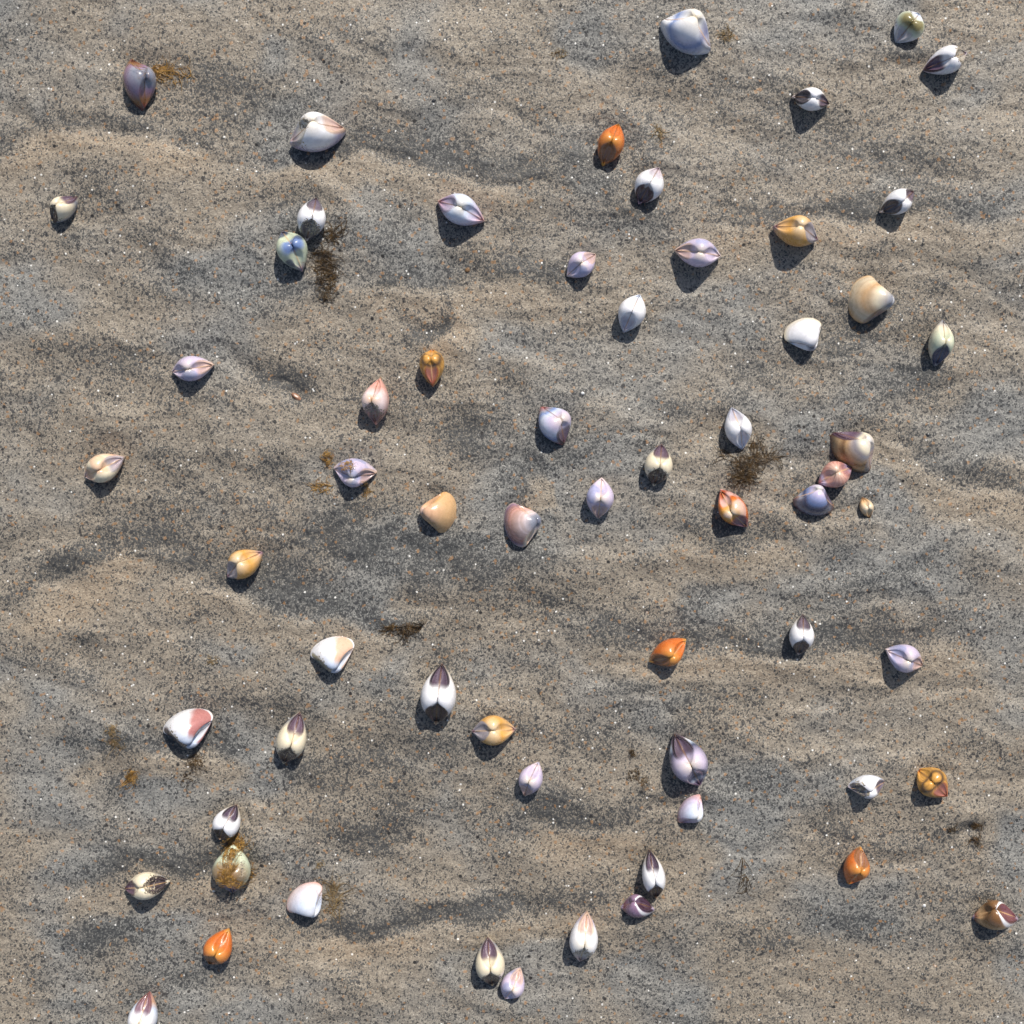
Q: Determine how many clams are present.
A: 63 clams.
